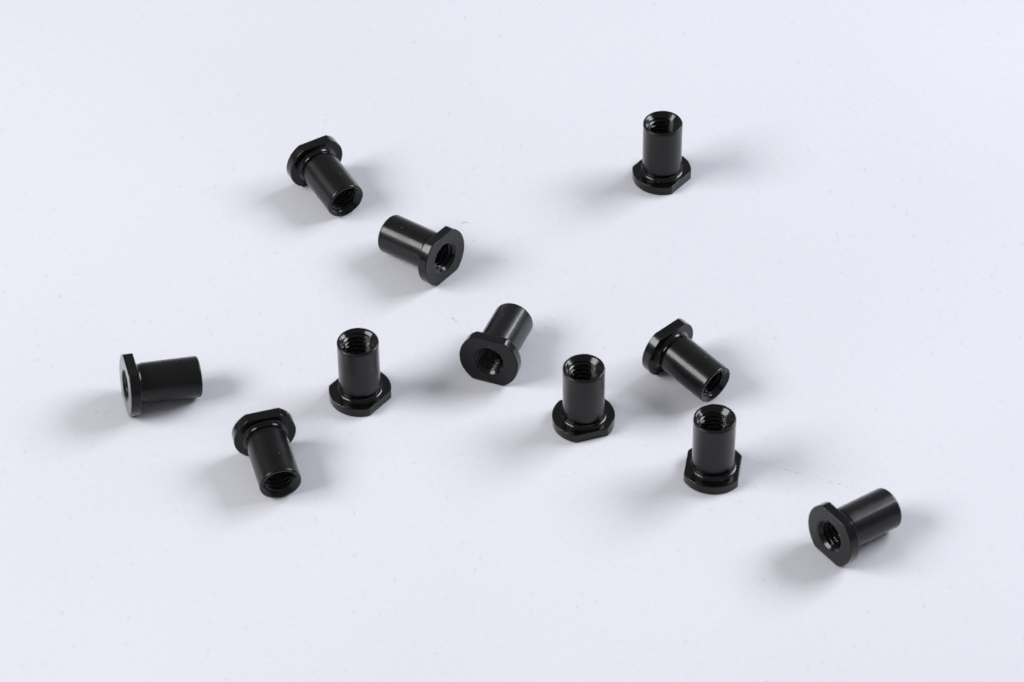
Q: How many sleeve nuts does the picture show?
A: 11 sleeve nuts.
